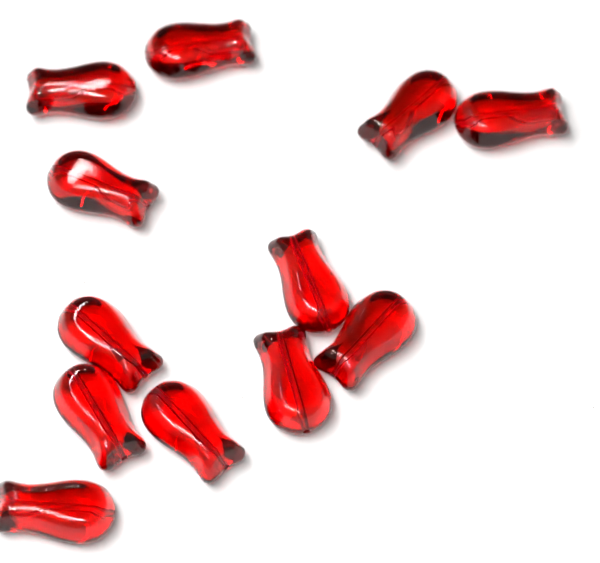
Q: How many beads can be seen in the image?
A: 12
